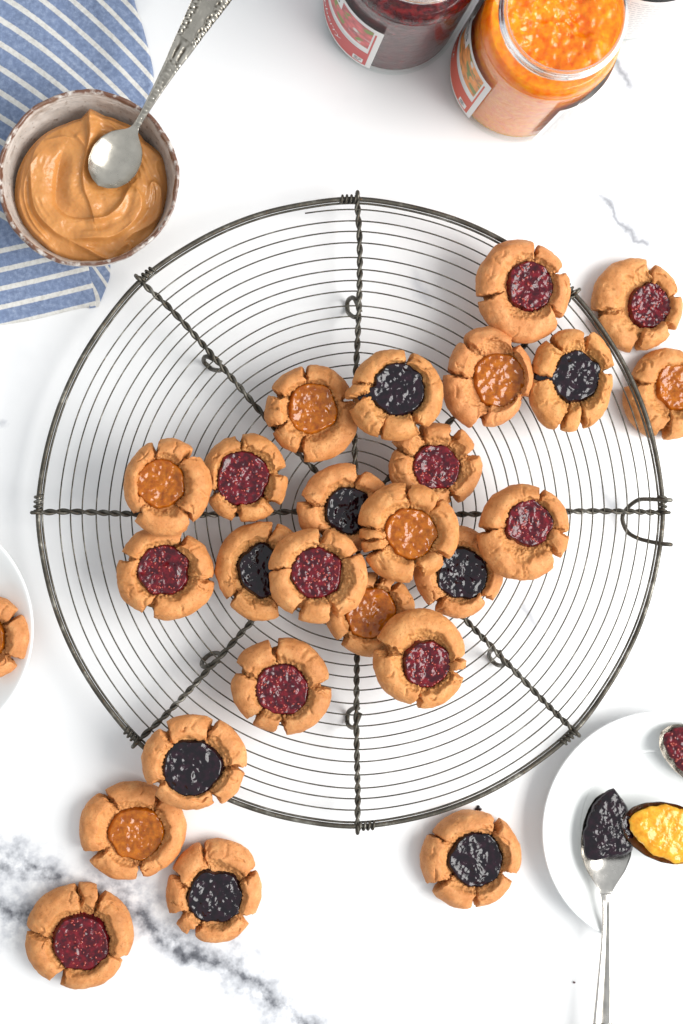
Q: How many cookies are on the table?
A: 26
